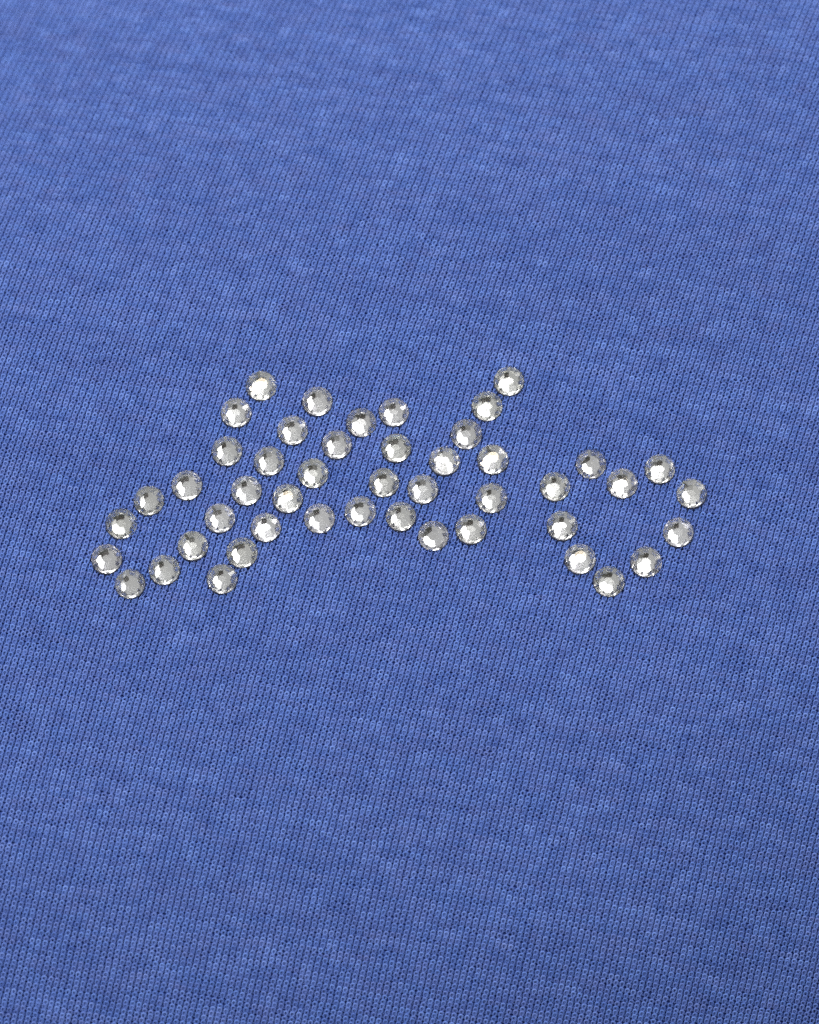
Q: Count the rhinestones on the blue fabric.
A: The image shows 47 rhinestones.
